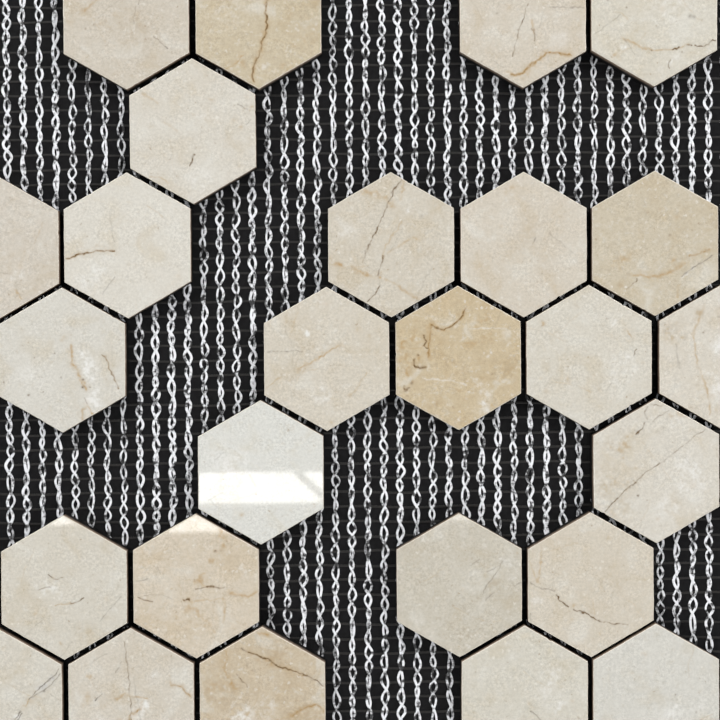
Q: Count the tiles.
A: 26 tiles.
